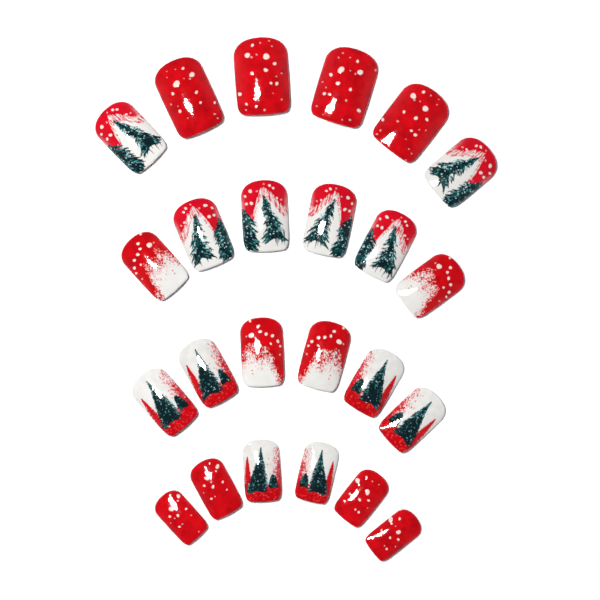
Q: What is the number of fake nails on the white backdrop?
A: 24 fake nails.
